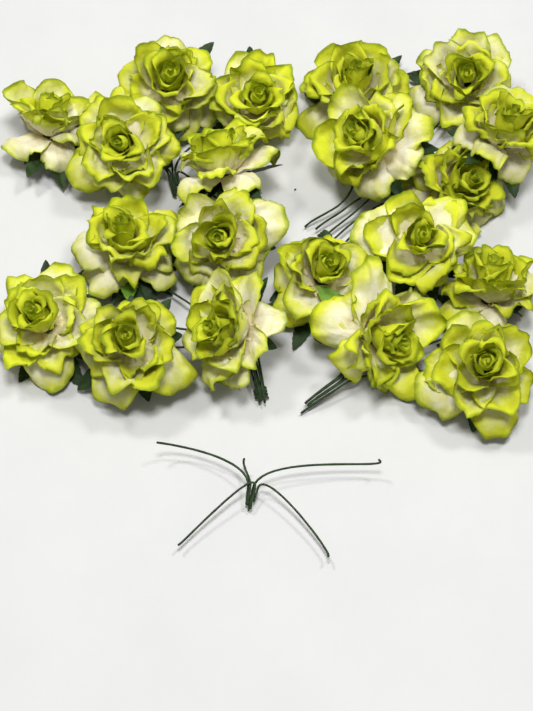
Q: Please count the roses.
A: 20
